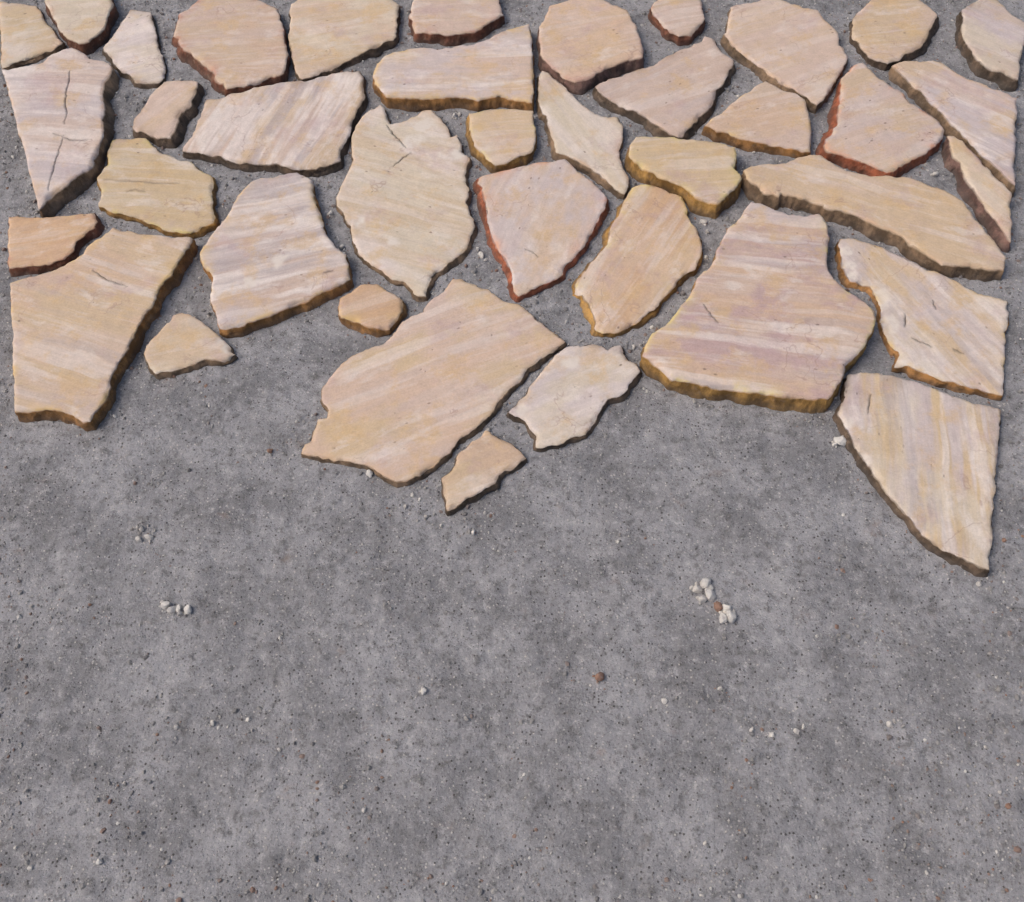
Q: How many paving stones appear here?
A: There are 39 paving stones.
